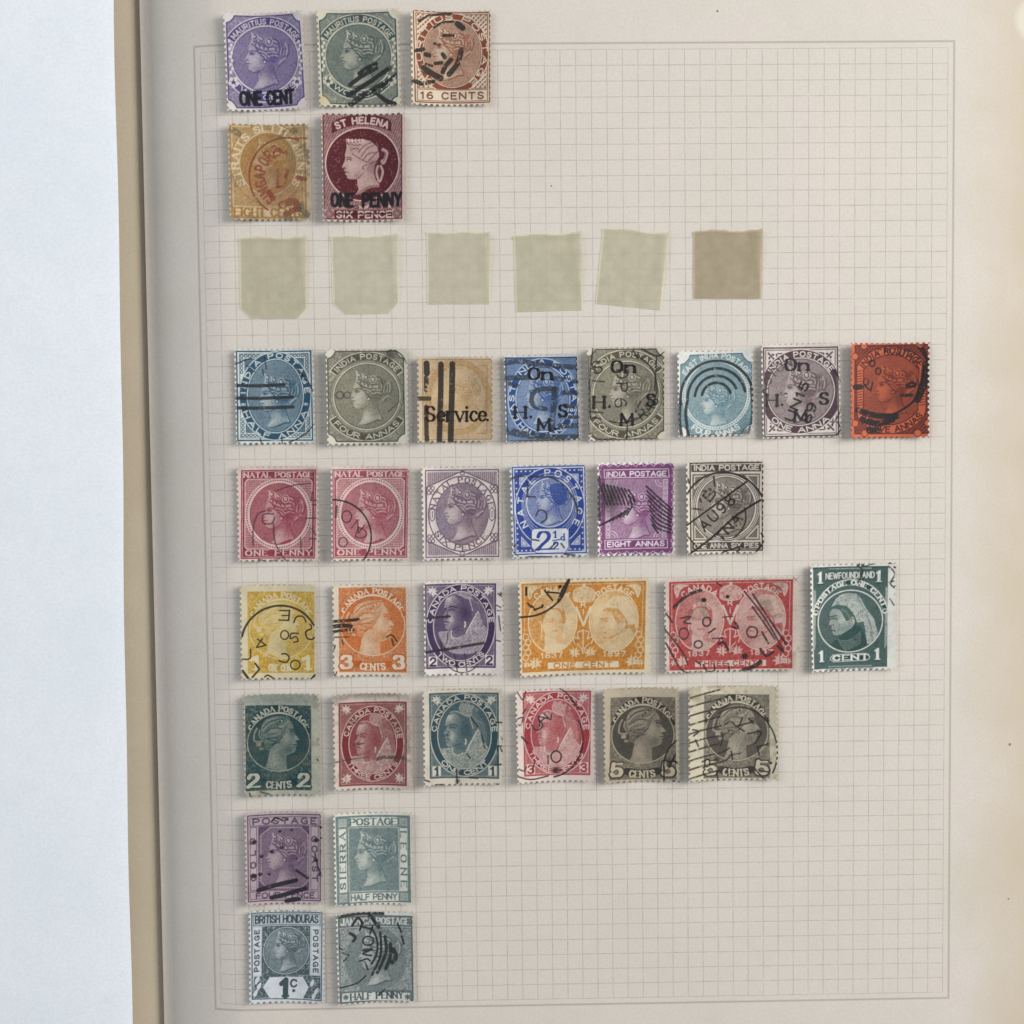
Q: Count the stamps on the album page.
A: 35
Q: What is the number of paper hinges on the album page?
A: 6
